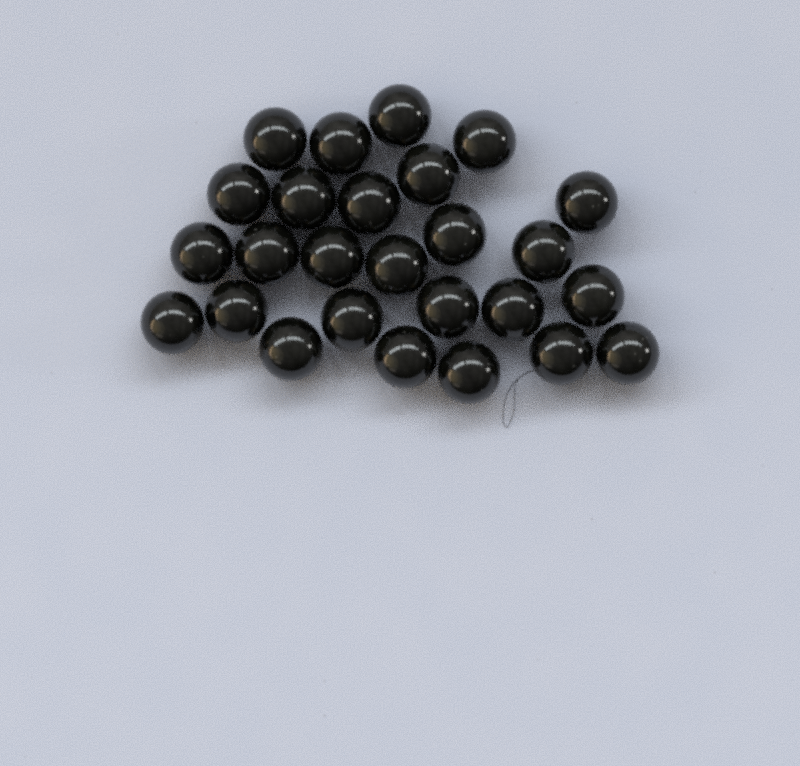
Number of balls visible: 26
